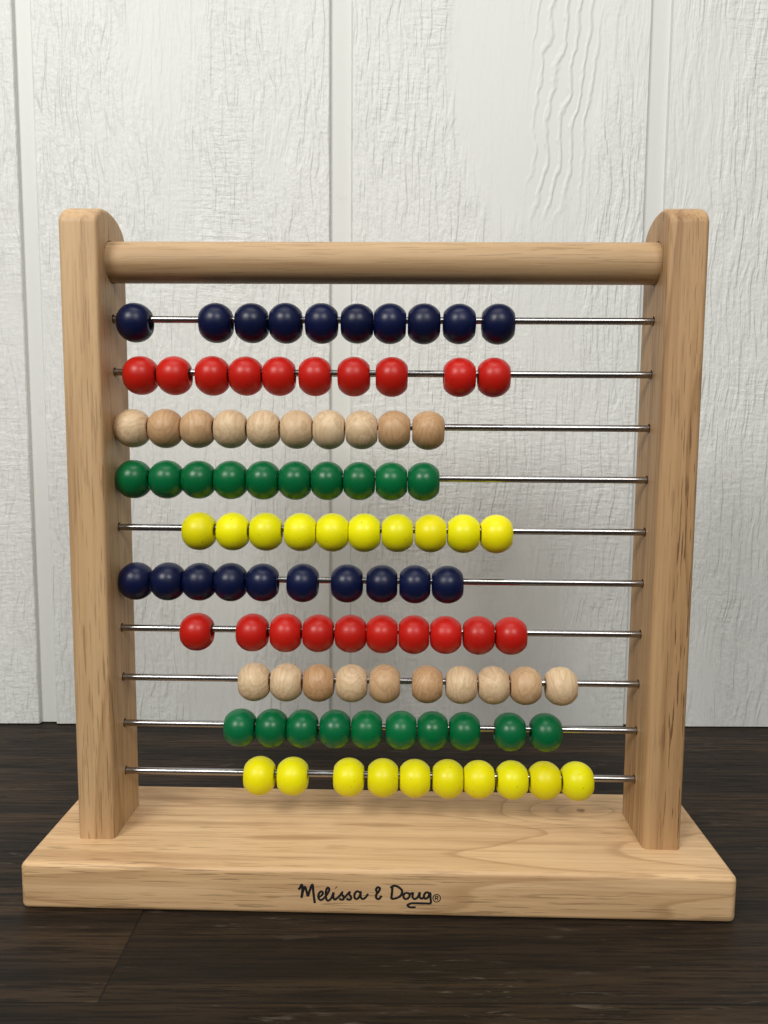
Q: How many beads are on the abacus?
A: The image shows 100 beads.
